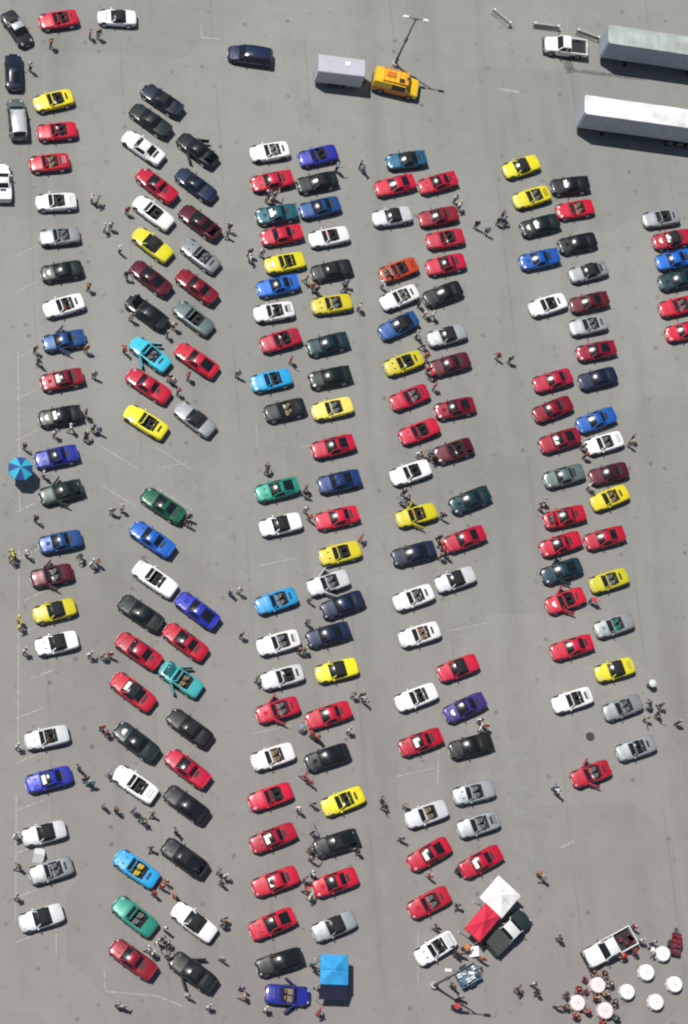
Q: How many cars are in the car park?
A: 191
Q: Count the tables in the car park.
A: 8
